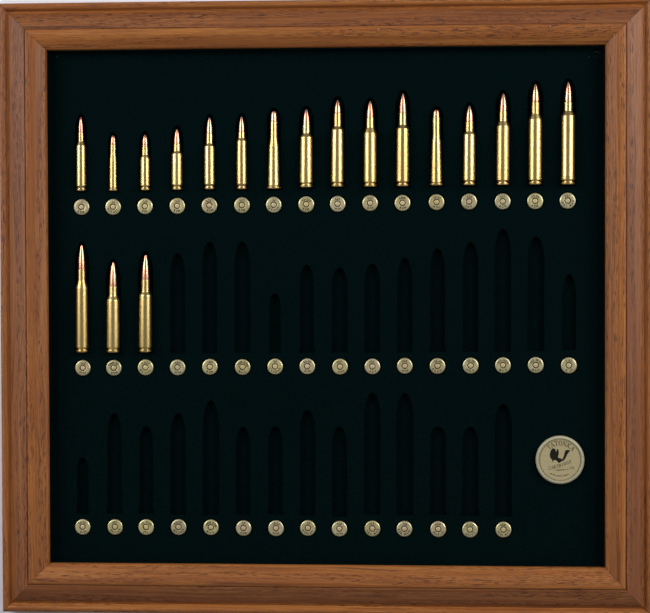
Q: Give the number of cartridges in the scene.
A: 19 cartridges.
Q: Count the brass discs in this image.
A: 46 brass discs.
